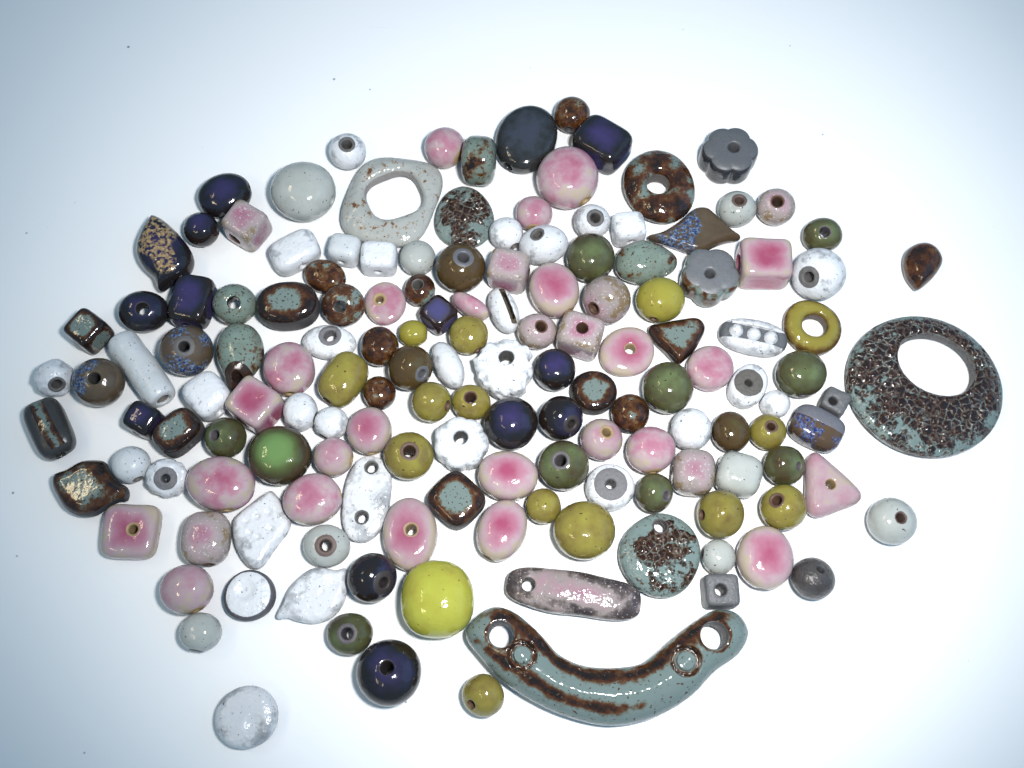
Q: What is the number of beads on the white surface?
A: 147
